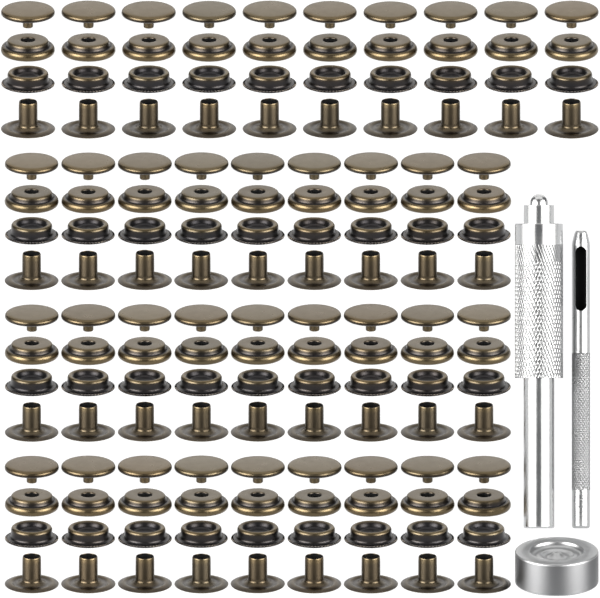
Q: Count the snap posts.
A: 37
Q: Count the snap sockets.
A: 37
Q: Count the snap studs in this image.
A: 37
